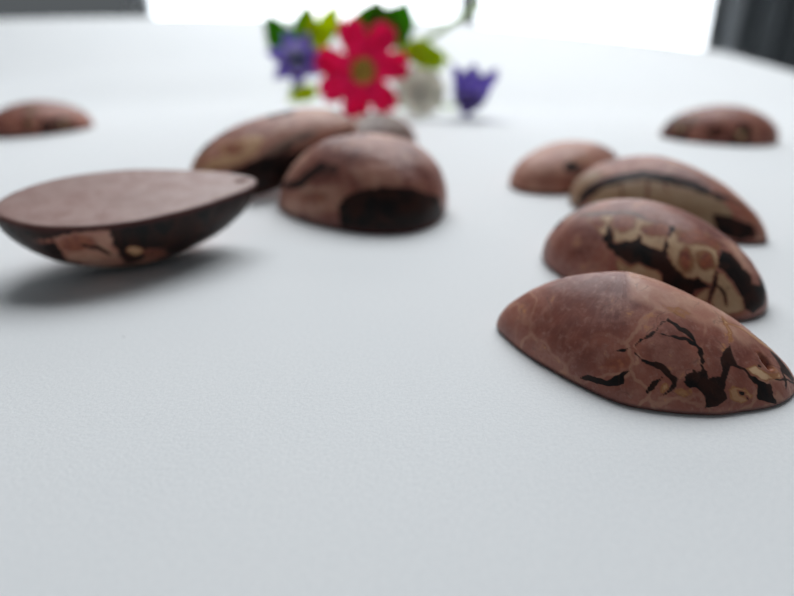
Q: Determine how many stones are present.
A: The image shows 10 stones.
